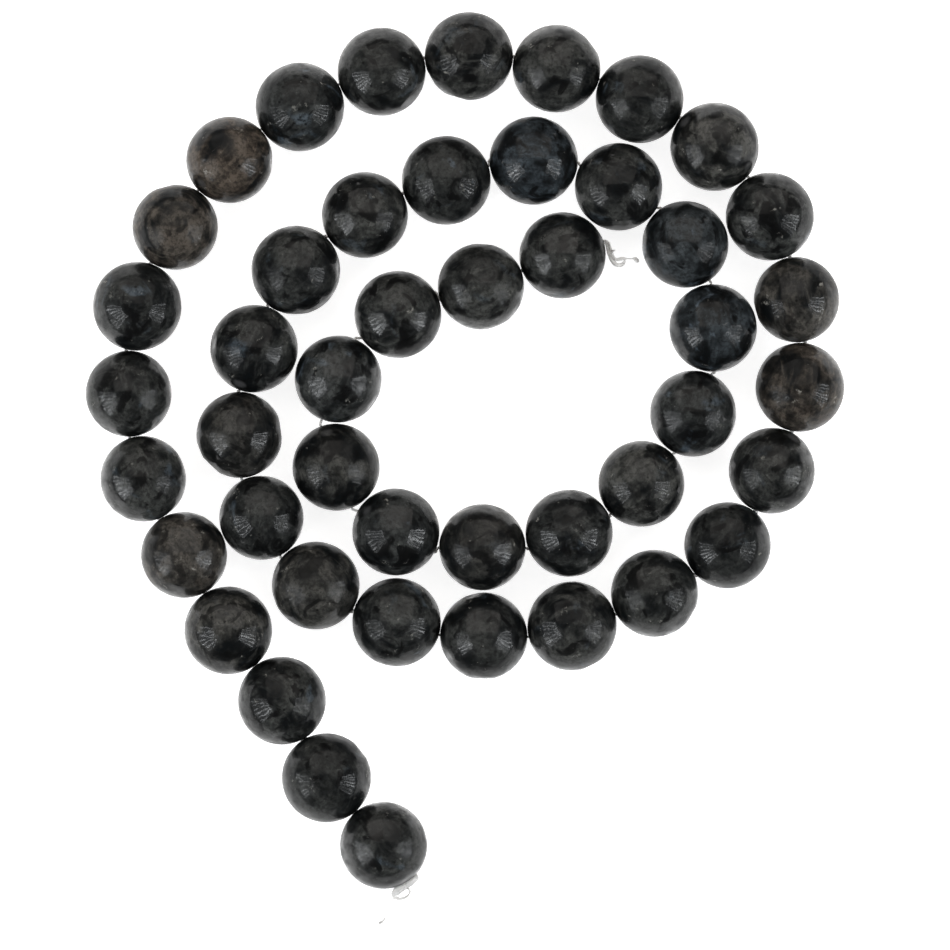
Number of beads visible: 46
